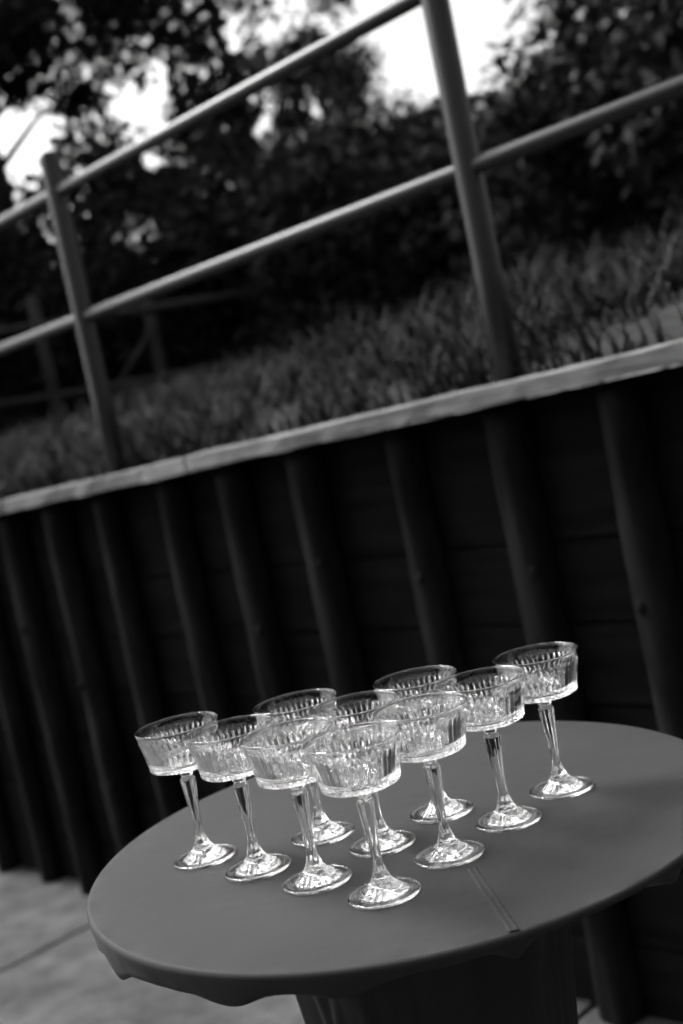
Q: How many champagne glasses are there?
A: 10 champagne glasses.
